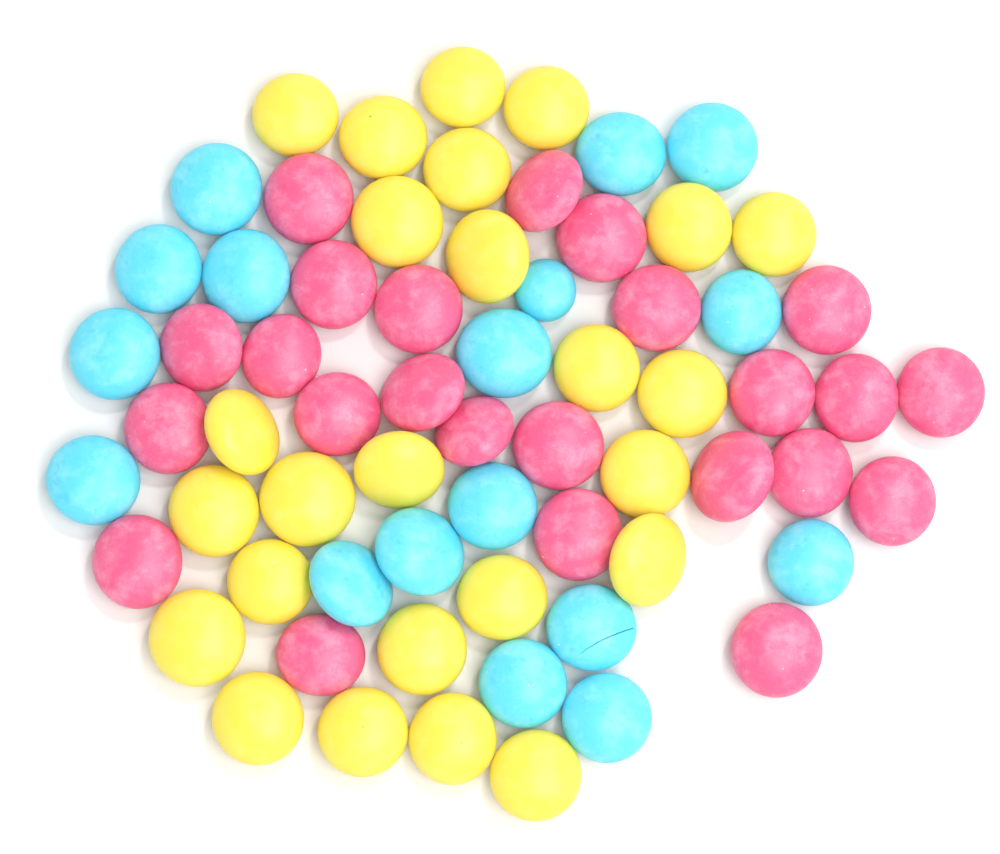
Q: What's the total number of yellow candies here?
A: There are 25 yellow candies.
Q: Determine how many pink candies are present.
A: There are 24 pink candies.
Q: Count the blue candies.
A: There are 17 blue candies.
